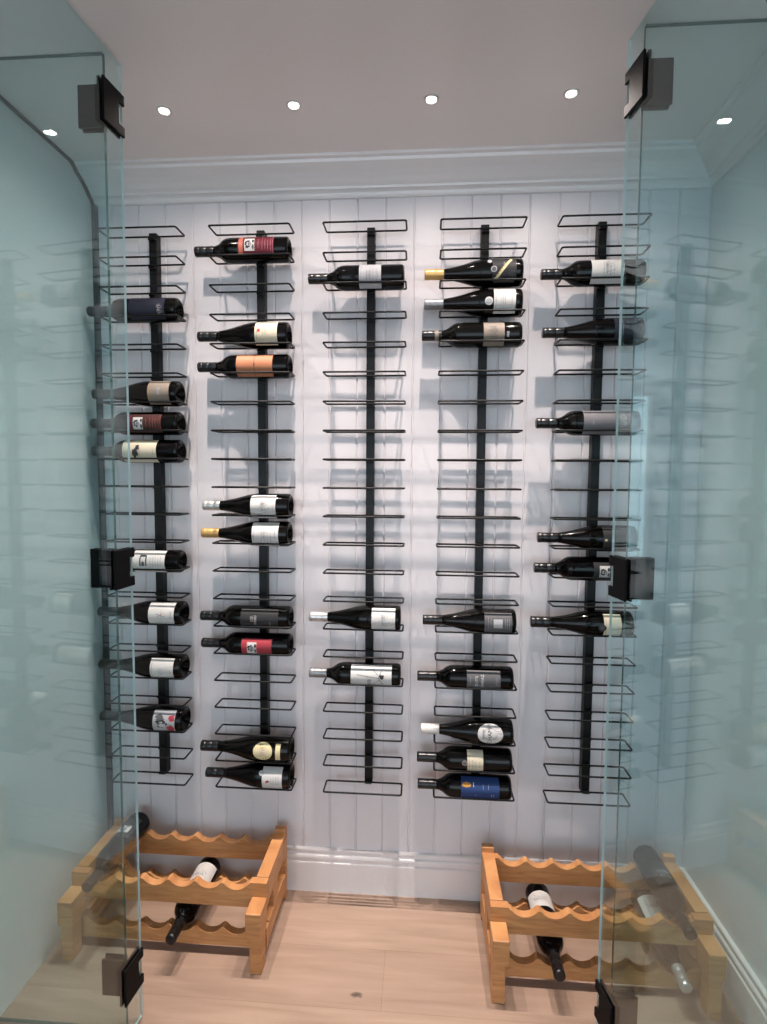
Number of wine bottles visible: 39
